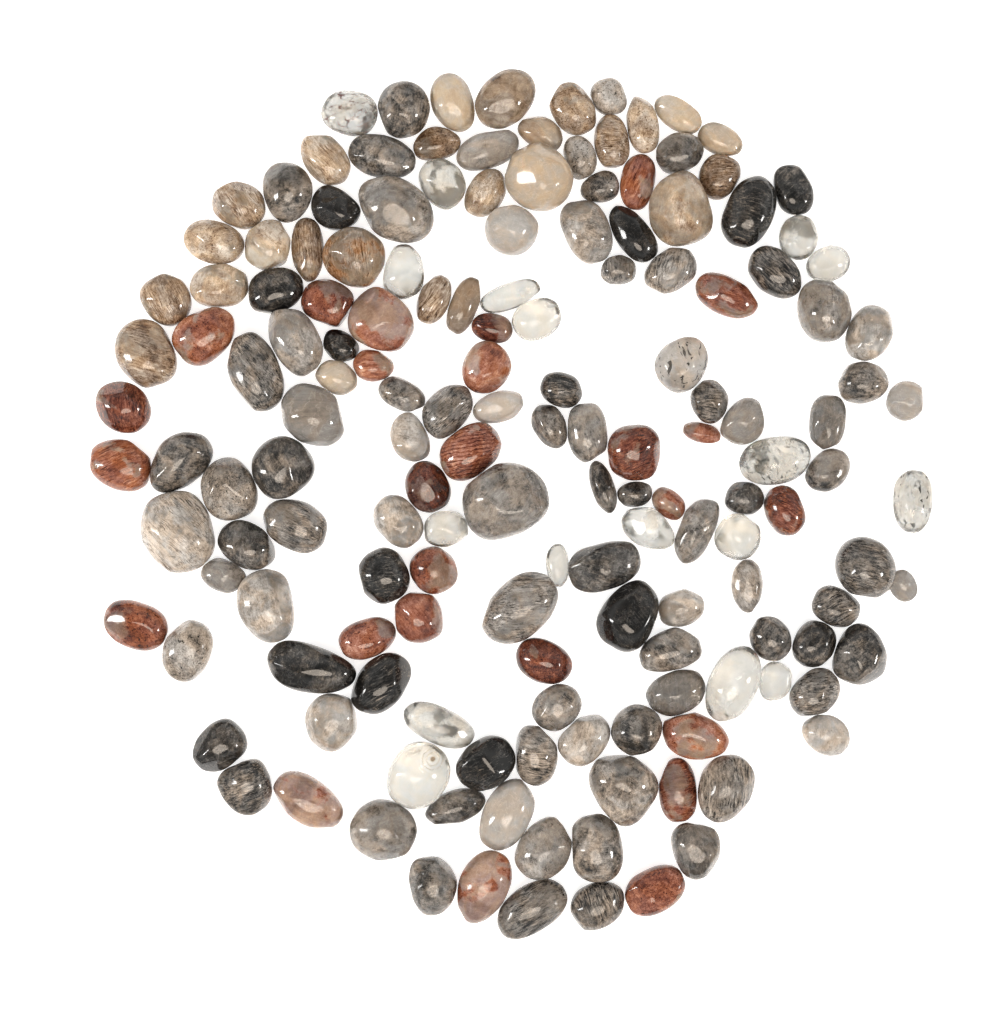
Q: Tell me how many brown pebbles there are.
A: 25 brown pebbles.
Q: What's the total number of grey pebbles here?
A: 91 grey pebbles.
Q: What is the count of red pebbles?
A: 26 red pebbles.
